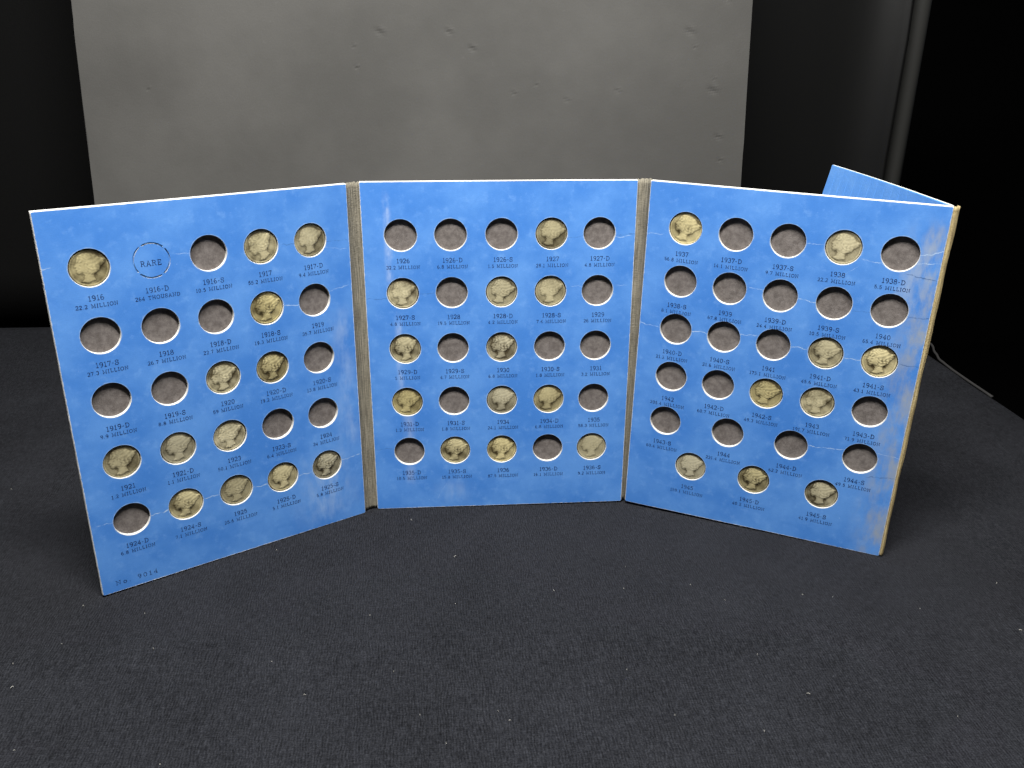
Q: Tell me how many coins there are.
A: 34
